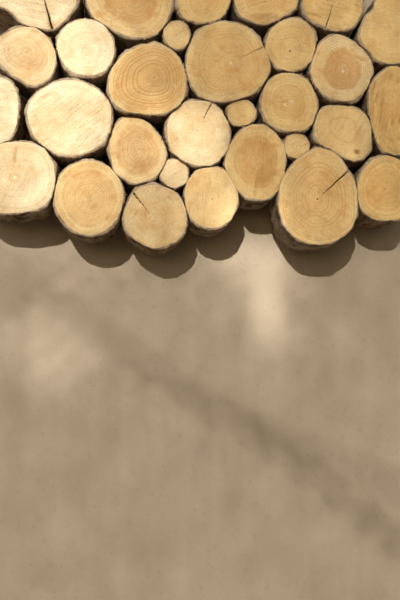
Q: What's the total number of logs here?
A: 30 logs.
